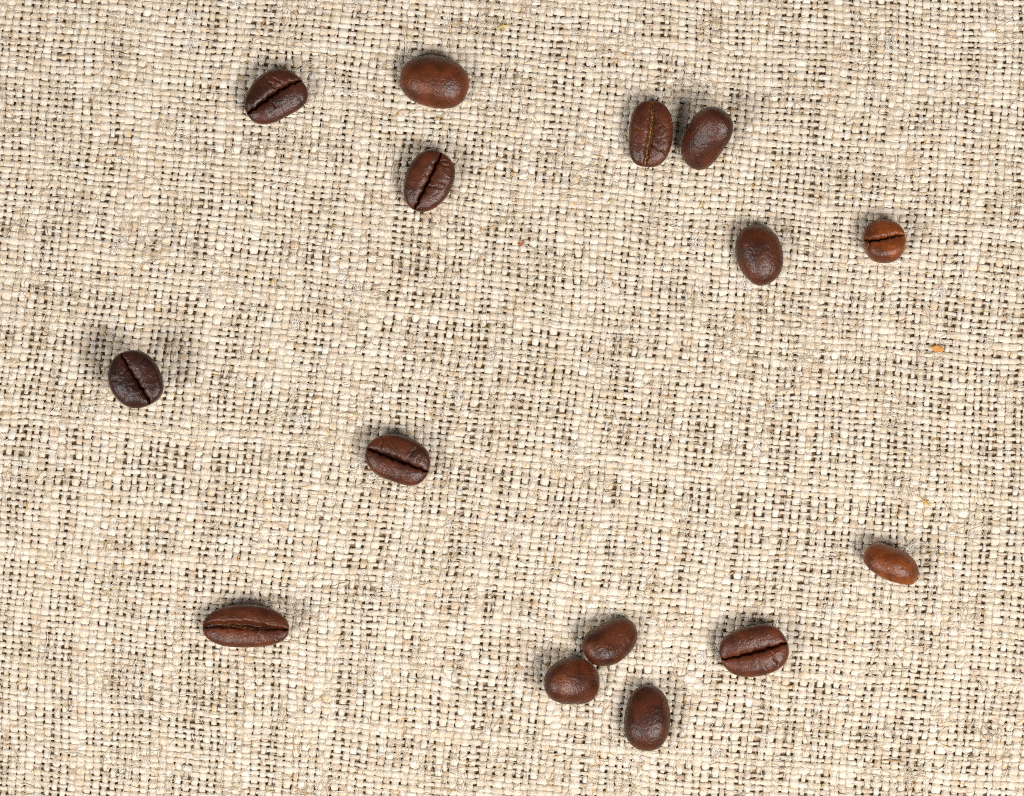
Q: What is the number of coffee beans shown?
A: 15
